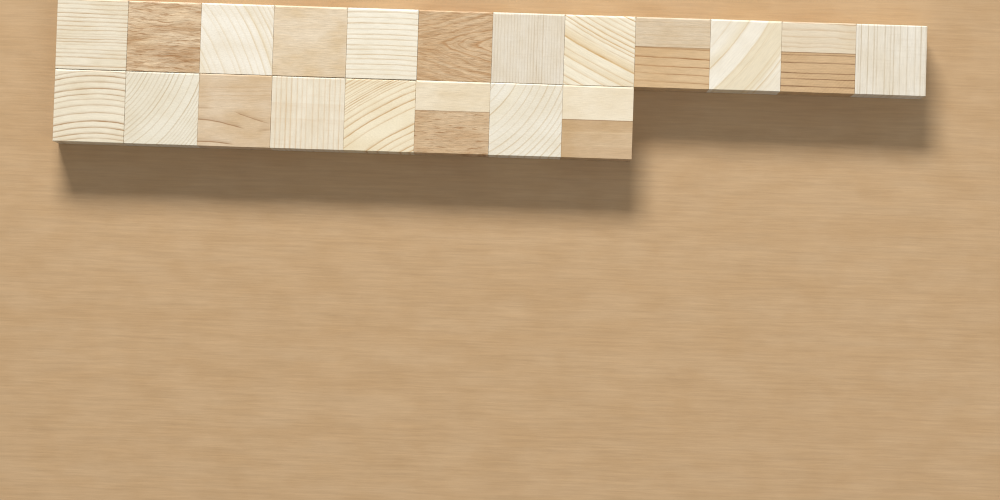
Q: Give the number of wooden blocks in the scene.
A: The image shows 20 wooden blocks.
